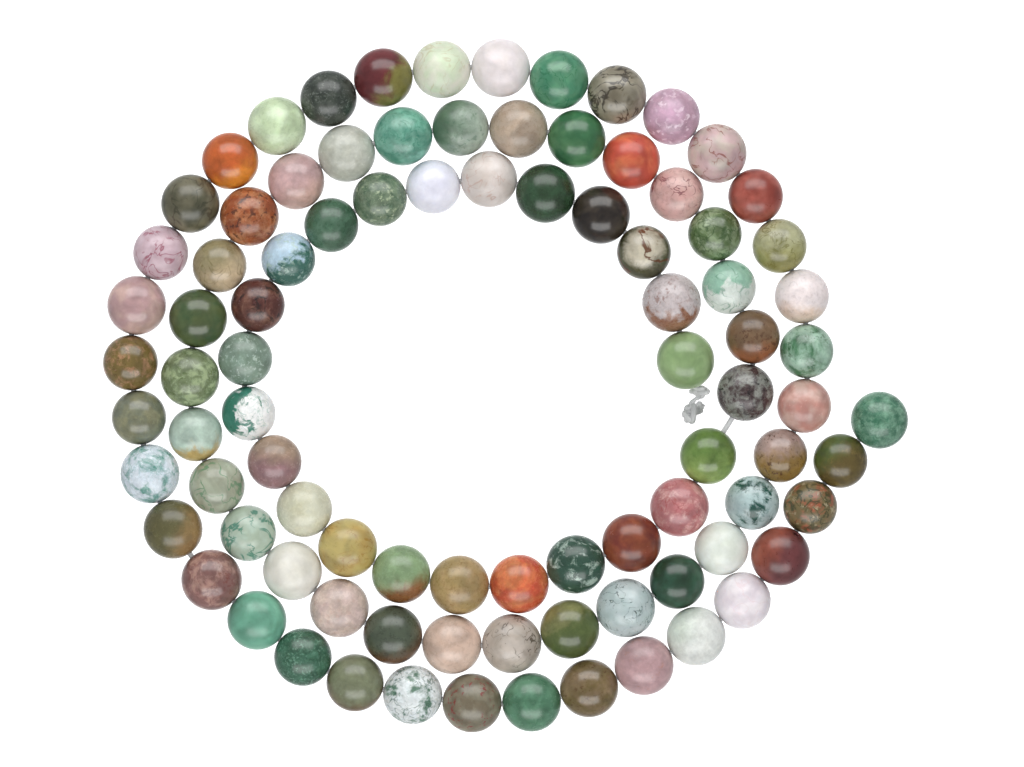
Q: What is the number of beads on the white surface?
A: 90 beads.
